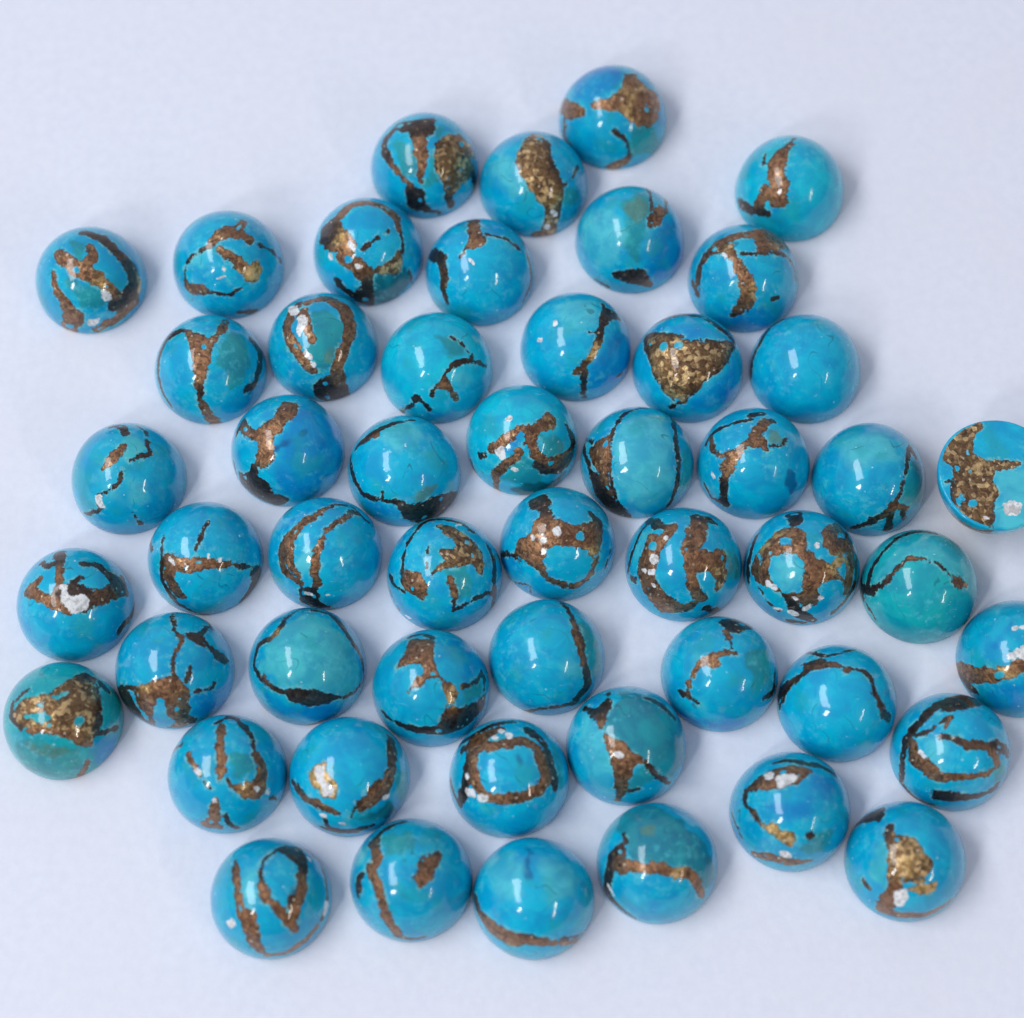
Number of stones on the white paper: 51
